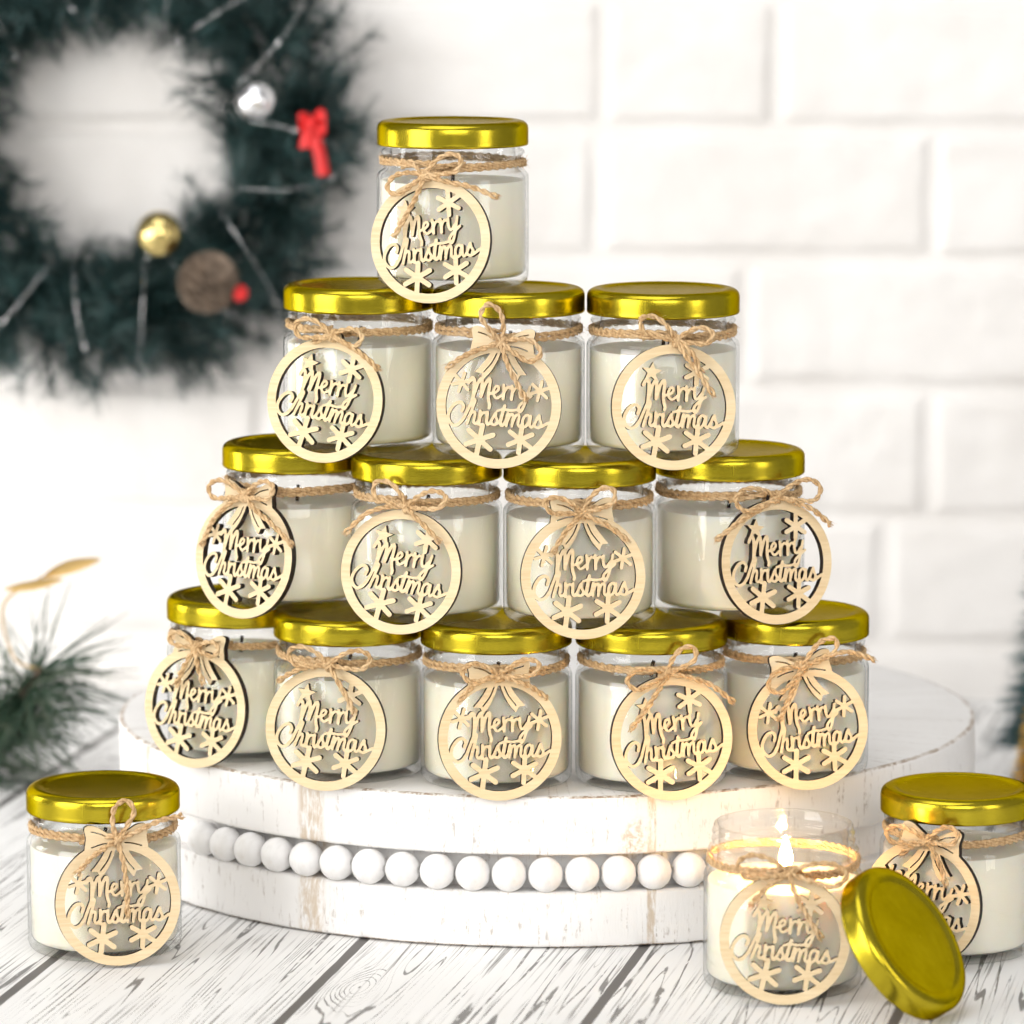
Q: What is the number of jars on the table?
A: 16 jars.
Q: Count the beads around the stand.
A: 17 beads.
